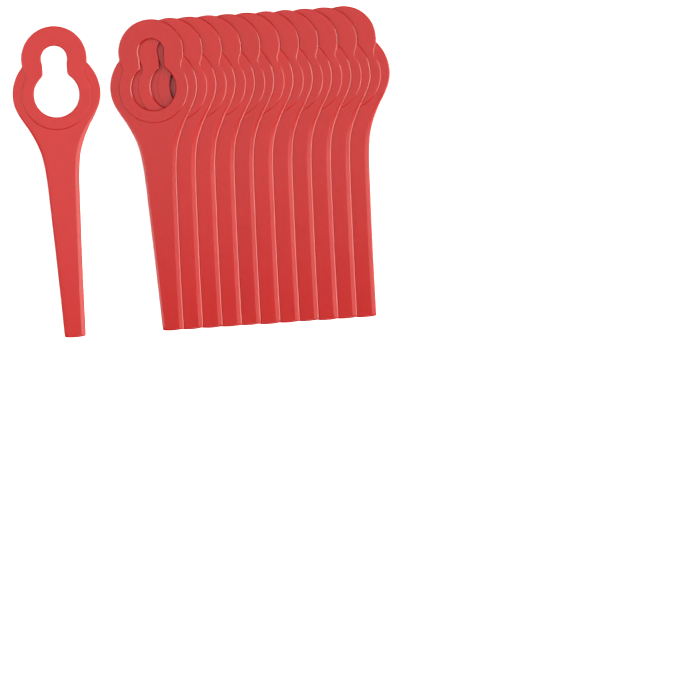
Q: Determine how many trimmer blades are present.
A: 12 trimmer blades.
